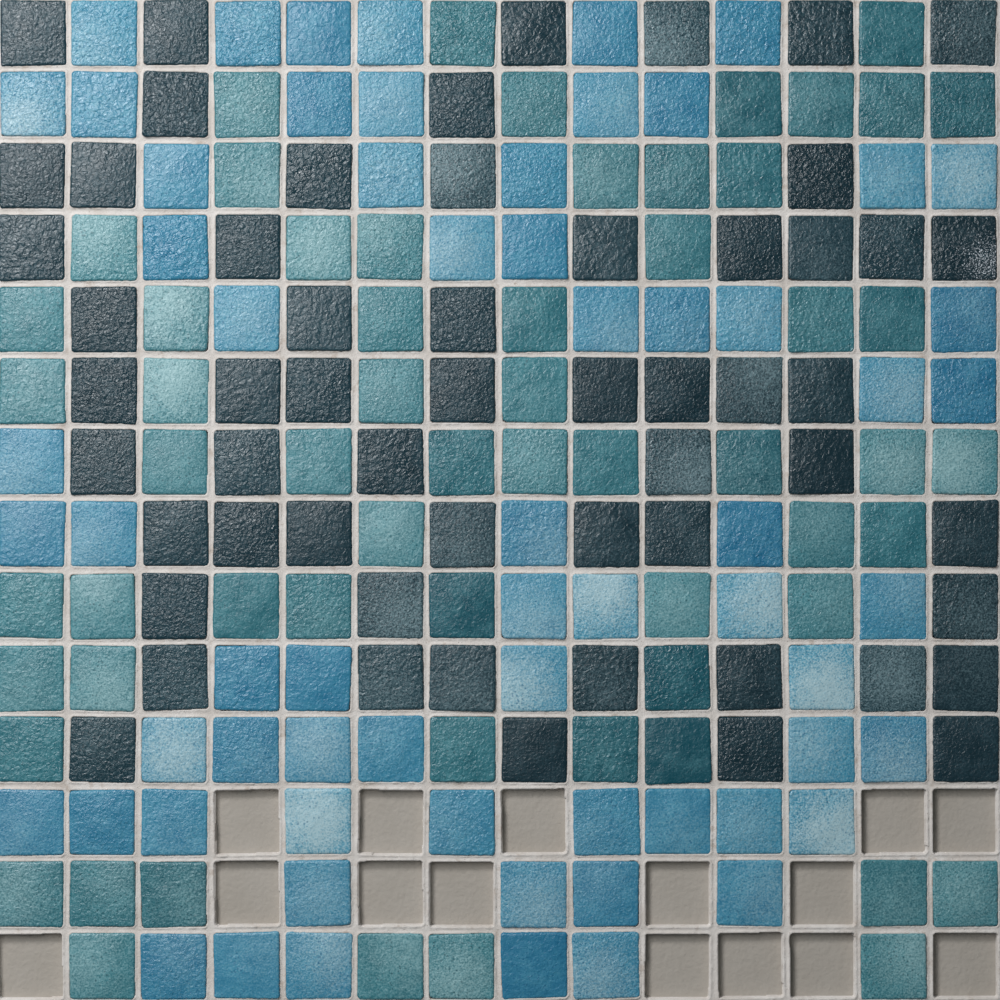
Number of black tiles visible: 57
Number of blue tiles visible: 64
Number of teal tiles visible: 60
